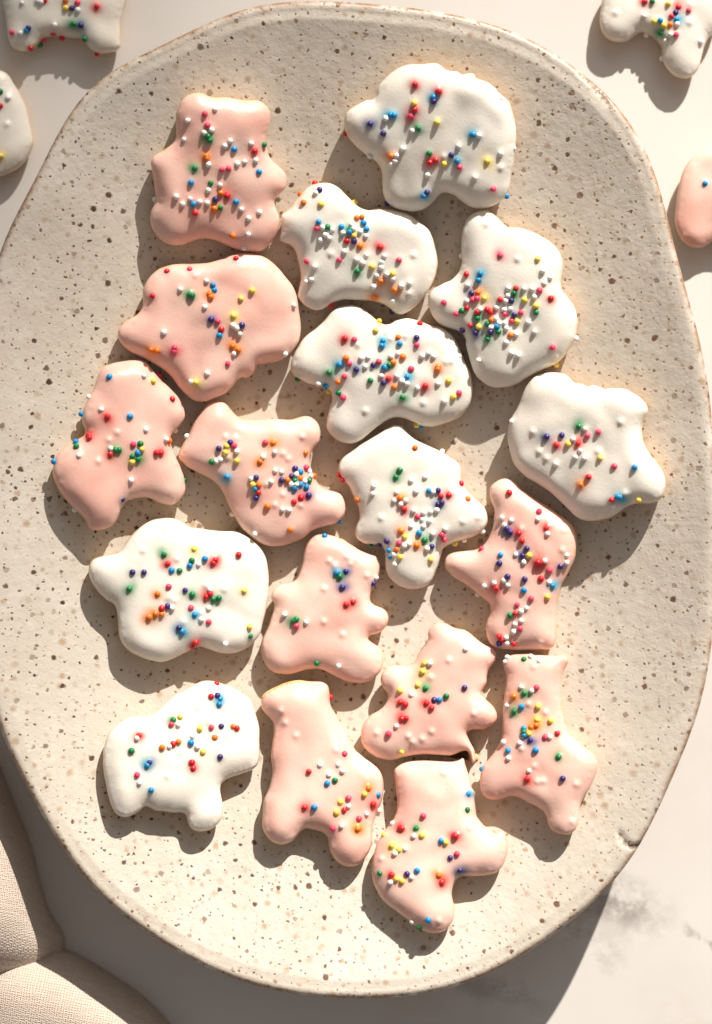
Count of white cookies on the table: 11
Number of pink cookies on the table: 11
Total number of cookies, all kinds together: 22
